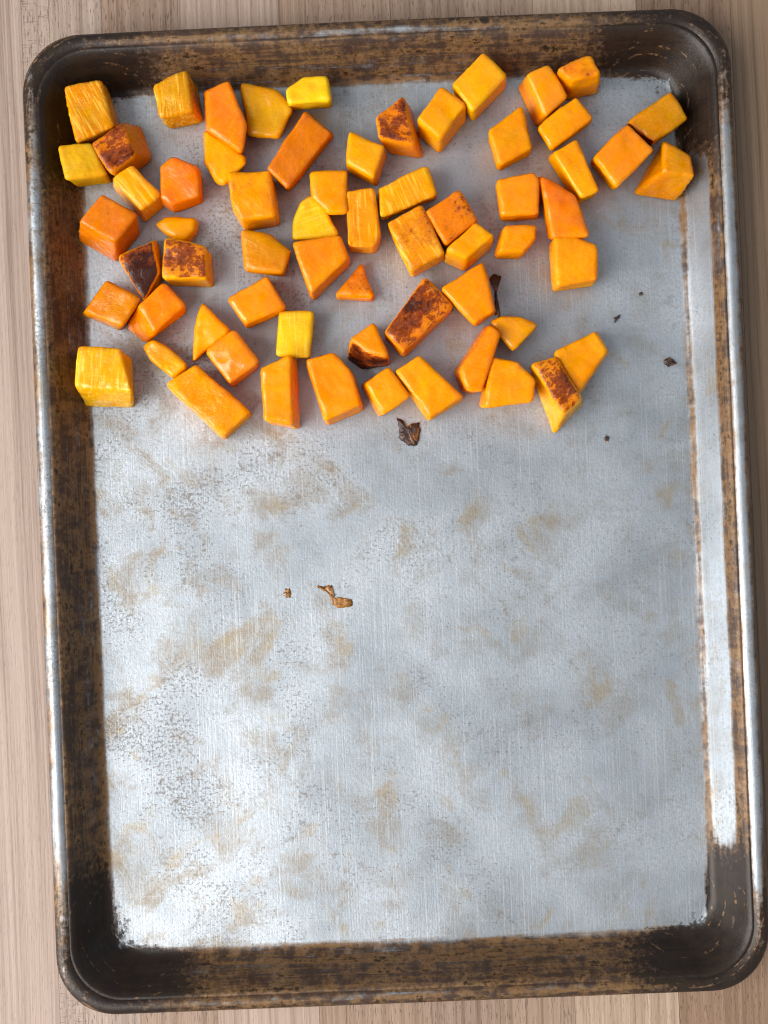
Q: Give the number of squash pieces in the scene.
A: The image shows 63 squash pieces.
